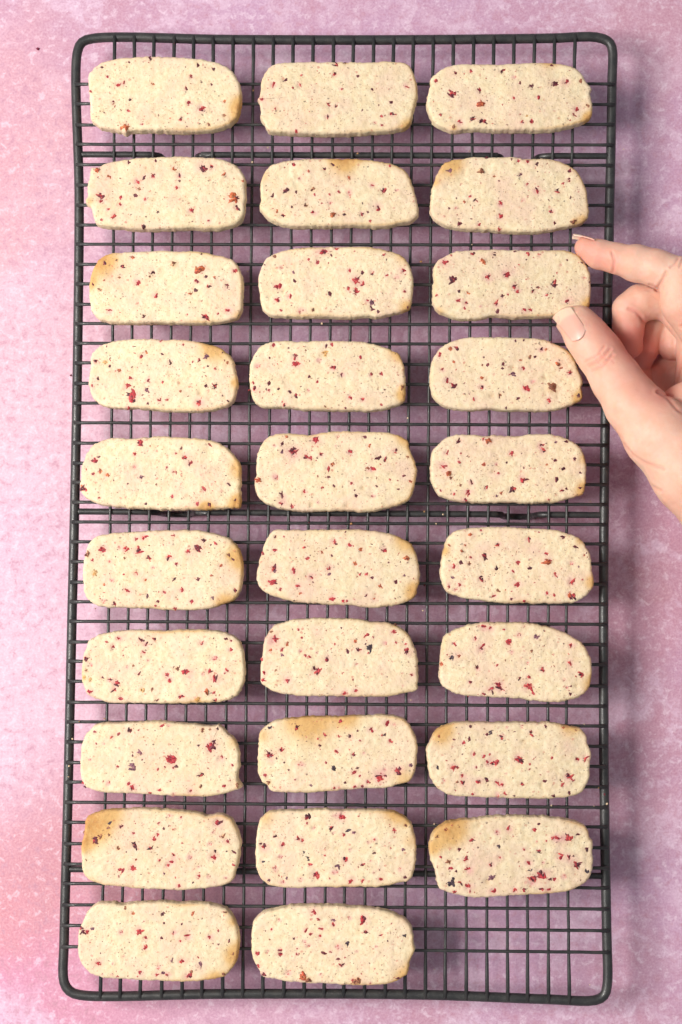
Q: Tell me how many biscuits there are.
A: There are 29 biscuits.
